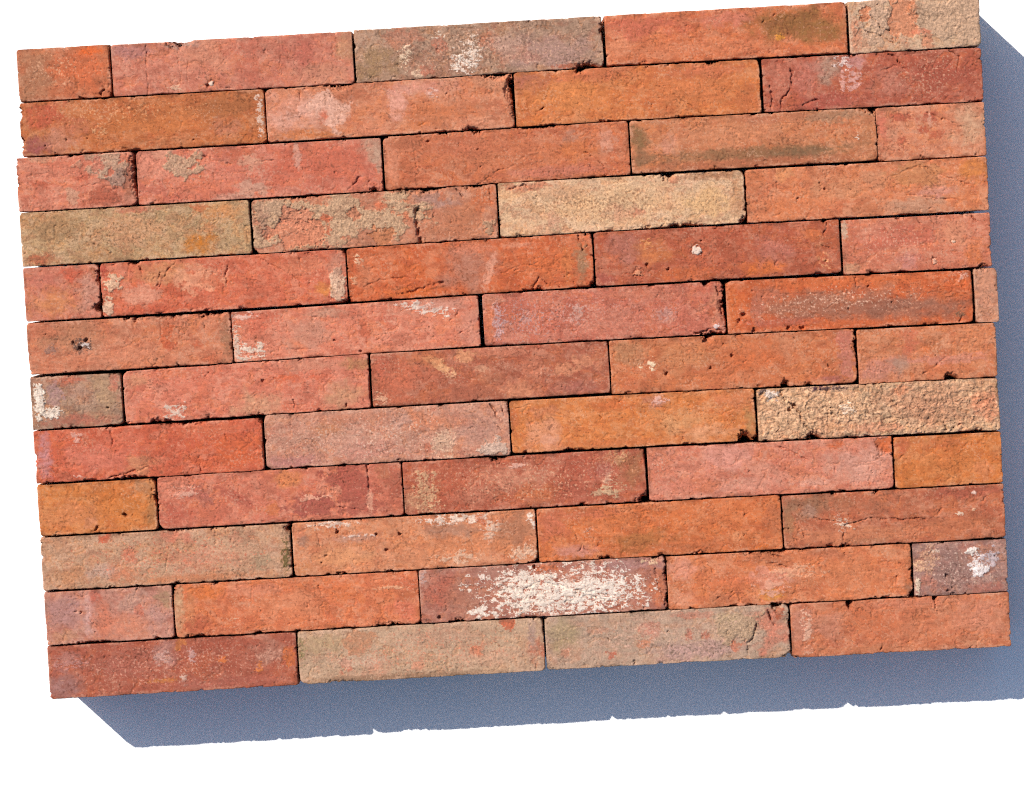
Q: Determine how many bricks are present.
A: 55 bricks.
